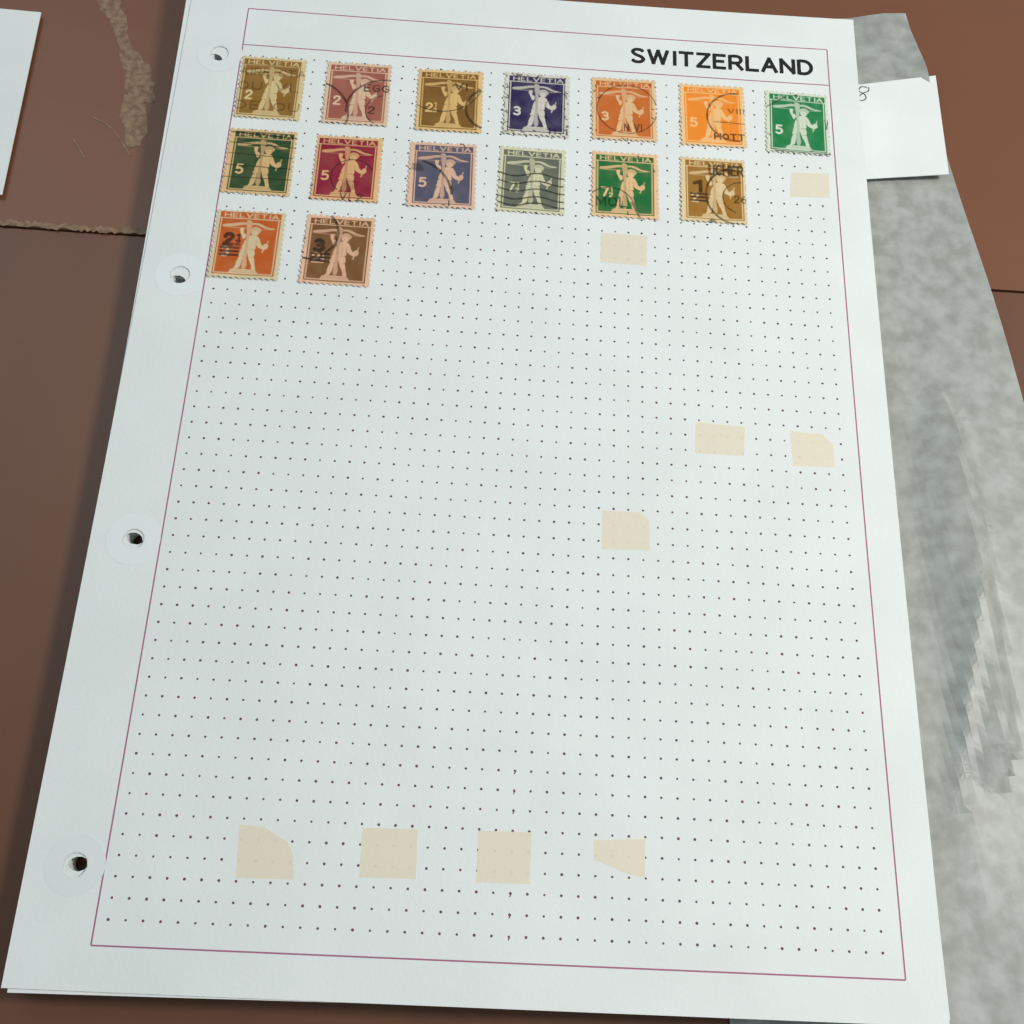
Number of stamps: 15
